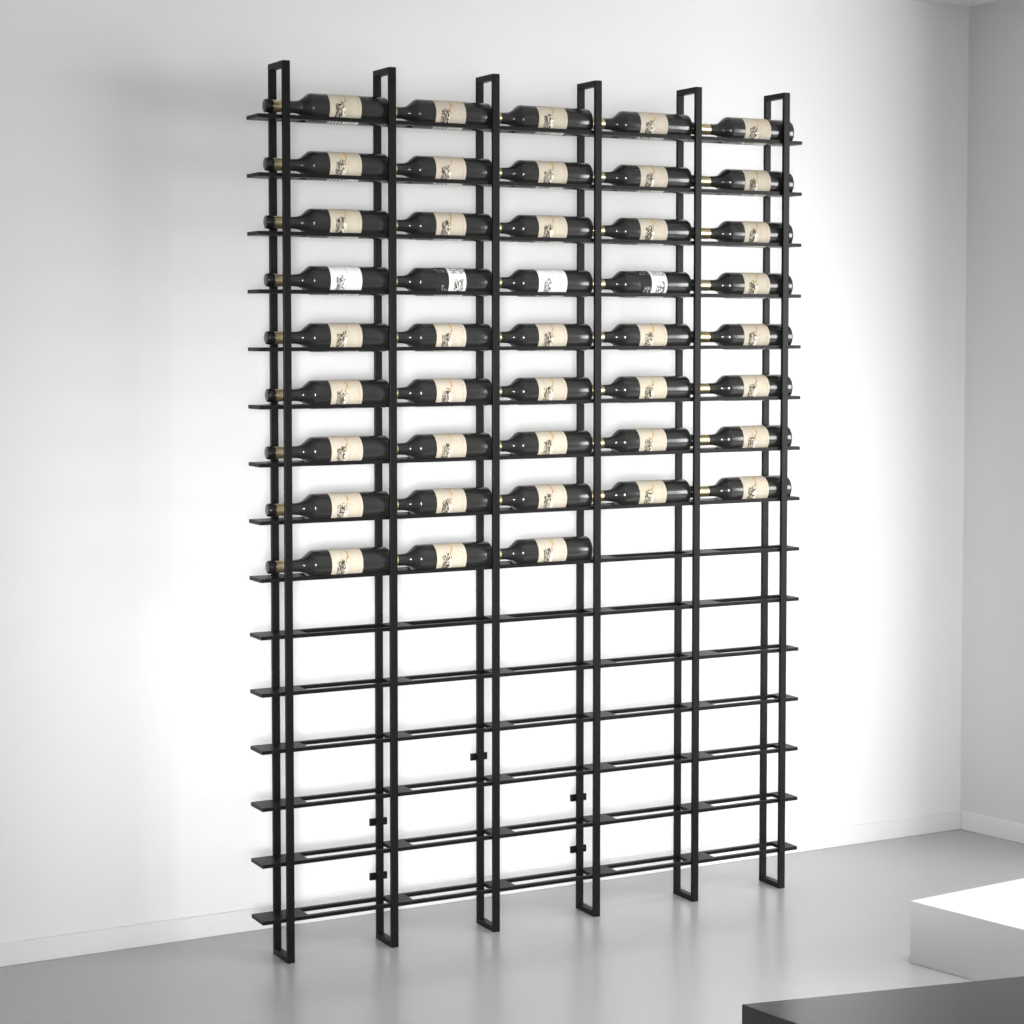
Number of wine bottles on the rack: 43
